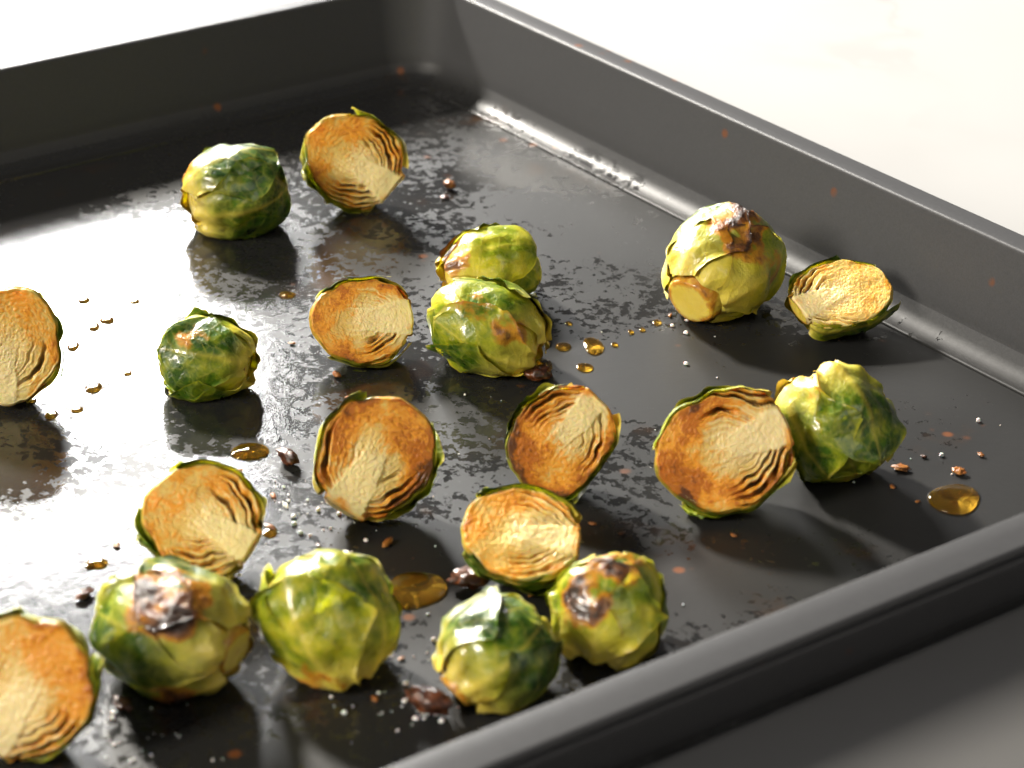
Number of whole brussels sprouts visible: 10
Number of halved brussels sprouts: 10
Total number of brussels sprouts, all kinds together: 20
